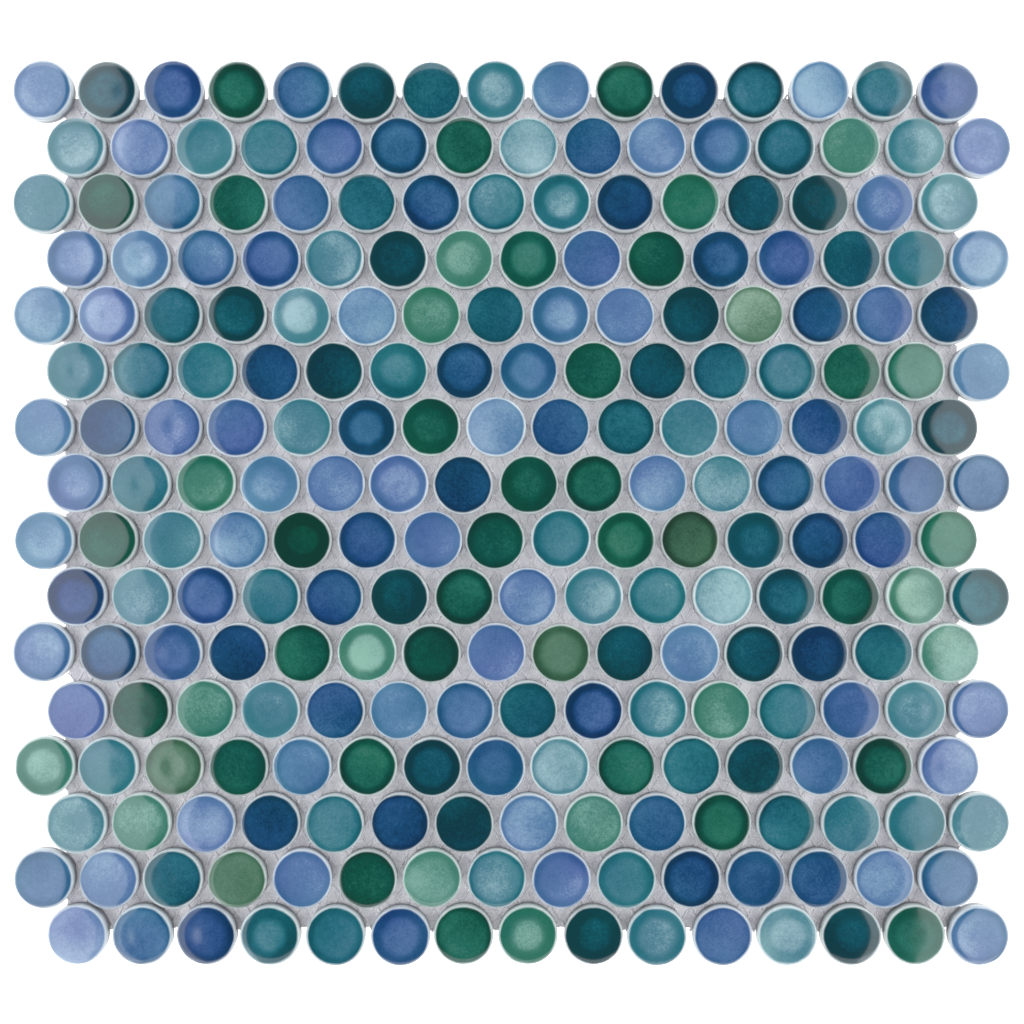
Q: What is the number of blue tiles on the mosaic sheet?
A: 106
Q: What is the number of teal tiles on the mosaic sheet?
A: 83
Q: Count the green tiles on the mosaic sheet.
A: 51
